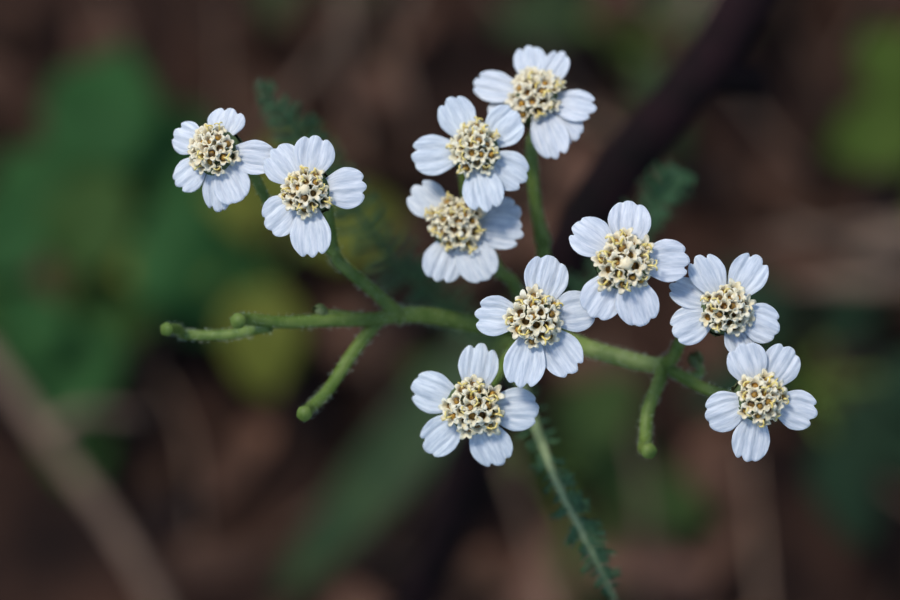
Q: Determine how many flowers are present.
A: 10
